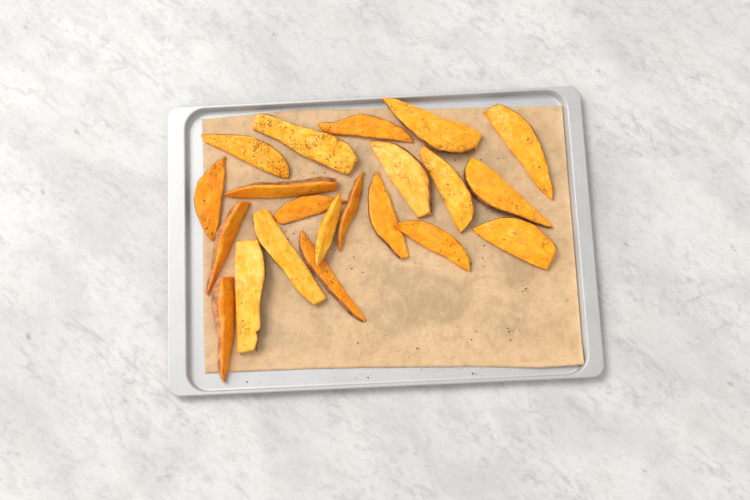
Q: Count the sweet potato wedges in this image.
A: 21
